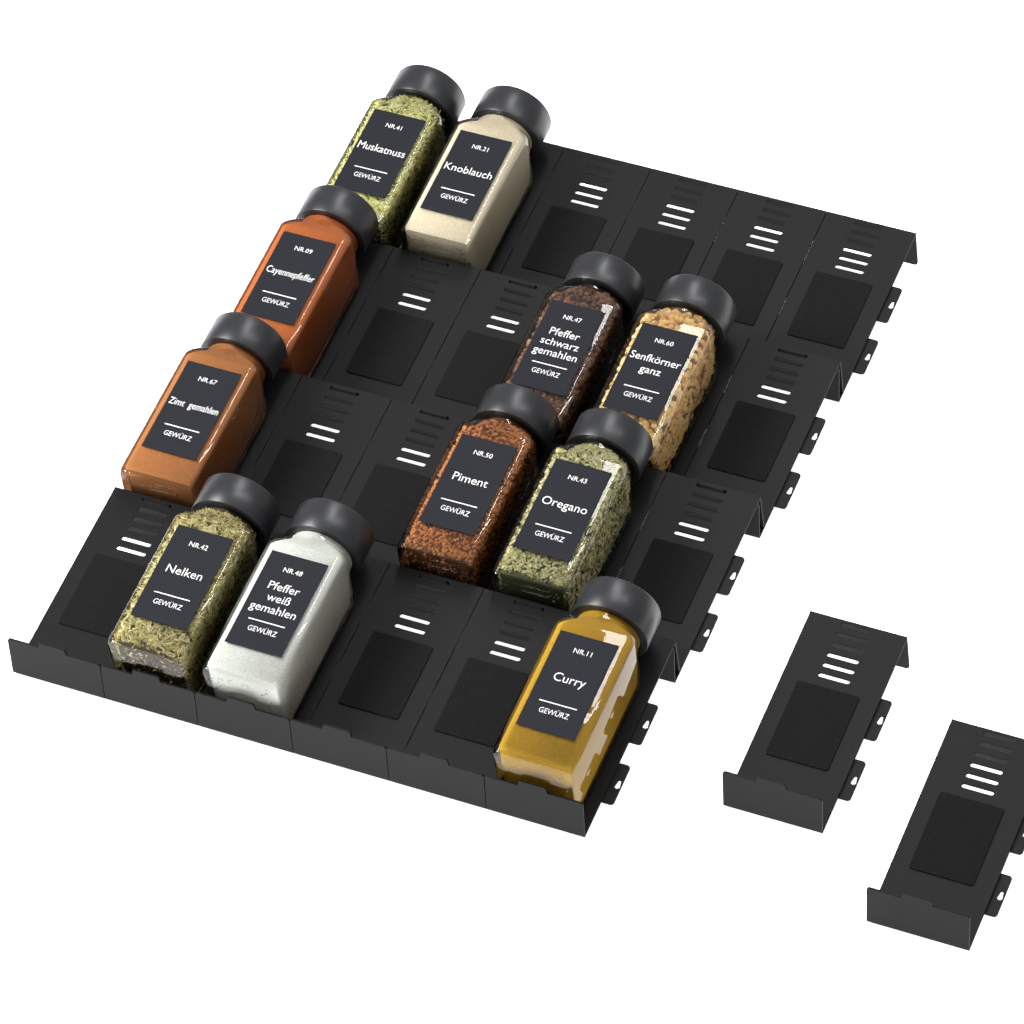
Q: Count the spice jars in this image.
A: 11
